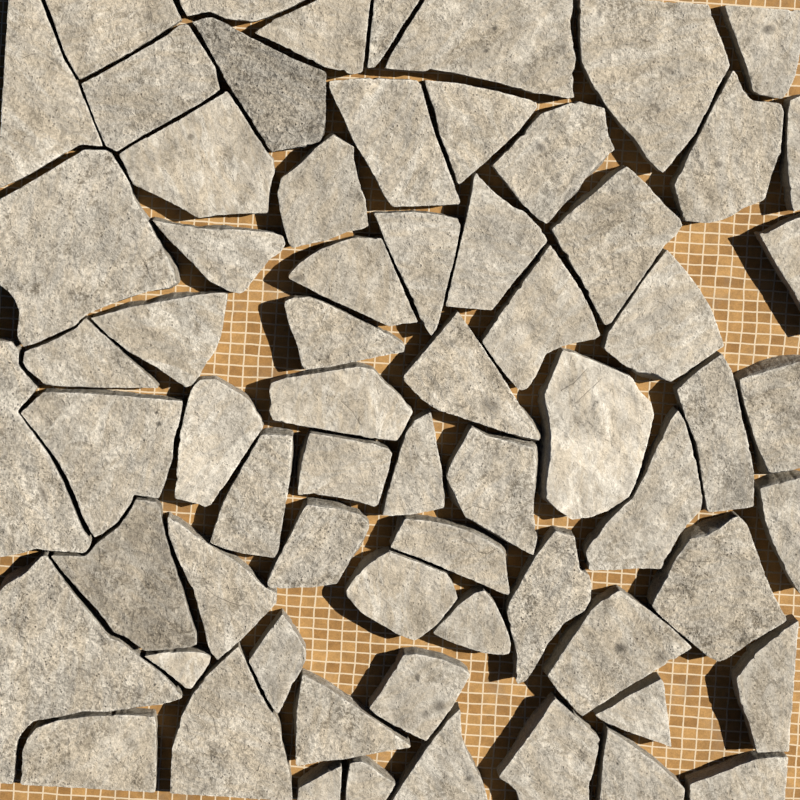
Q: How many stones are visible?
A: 67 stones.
